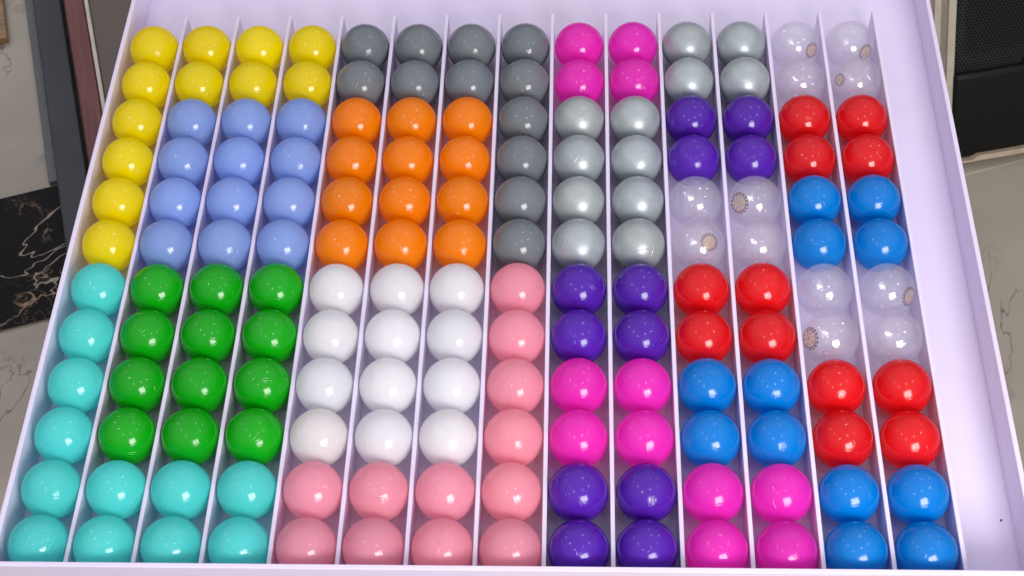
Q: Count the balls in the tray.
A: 168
